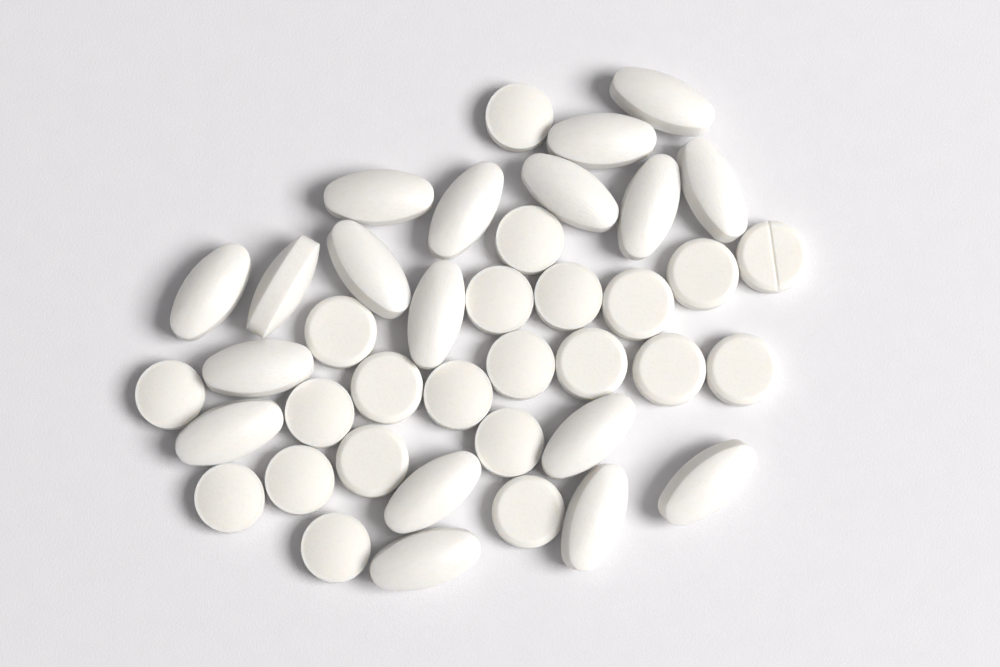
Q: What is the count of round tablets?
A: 22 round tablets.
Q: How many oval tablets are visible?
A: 18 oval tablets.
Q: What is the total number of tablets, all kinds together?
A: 40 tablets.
